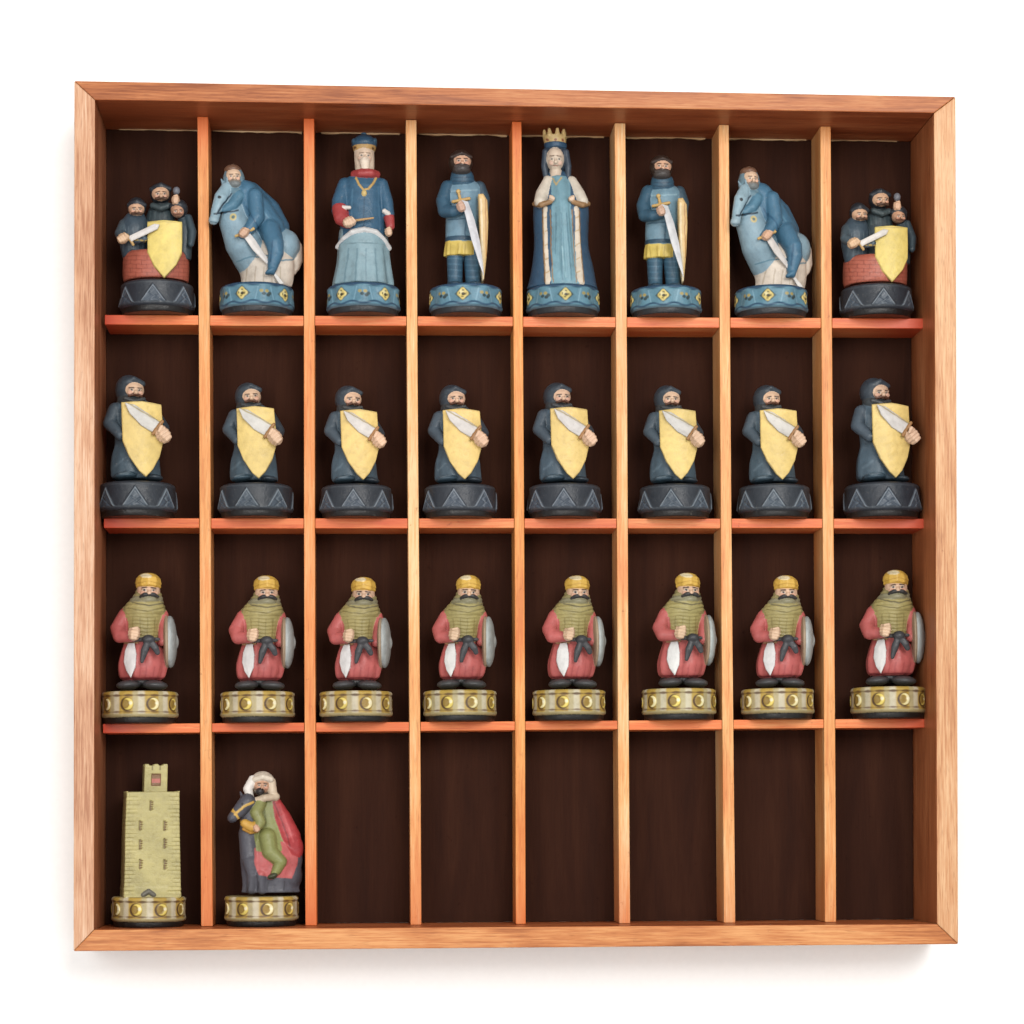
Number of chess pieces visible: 26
